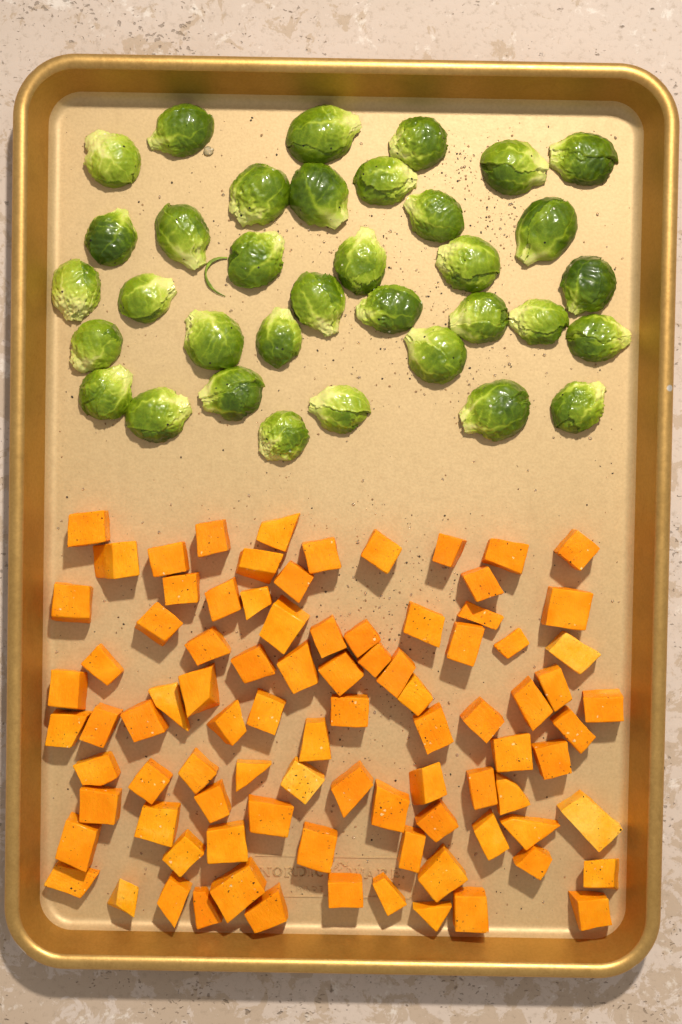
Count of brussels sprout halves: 35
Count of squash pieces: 90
